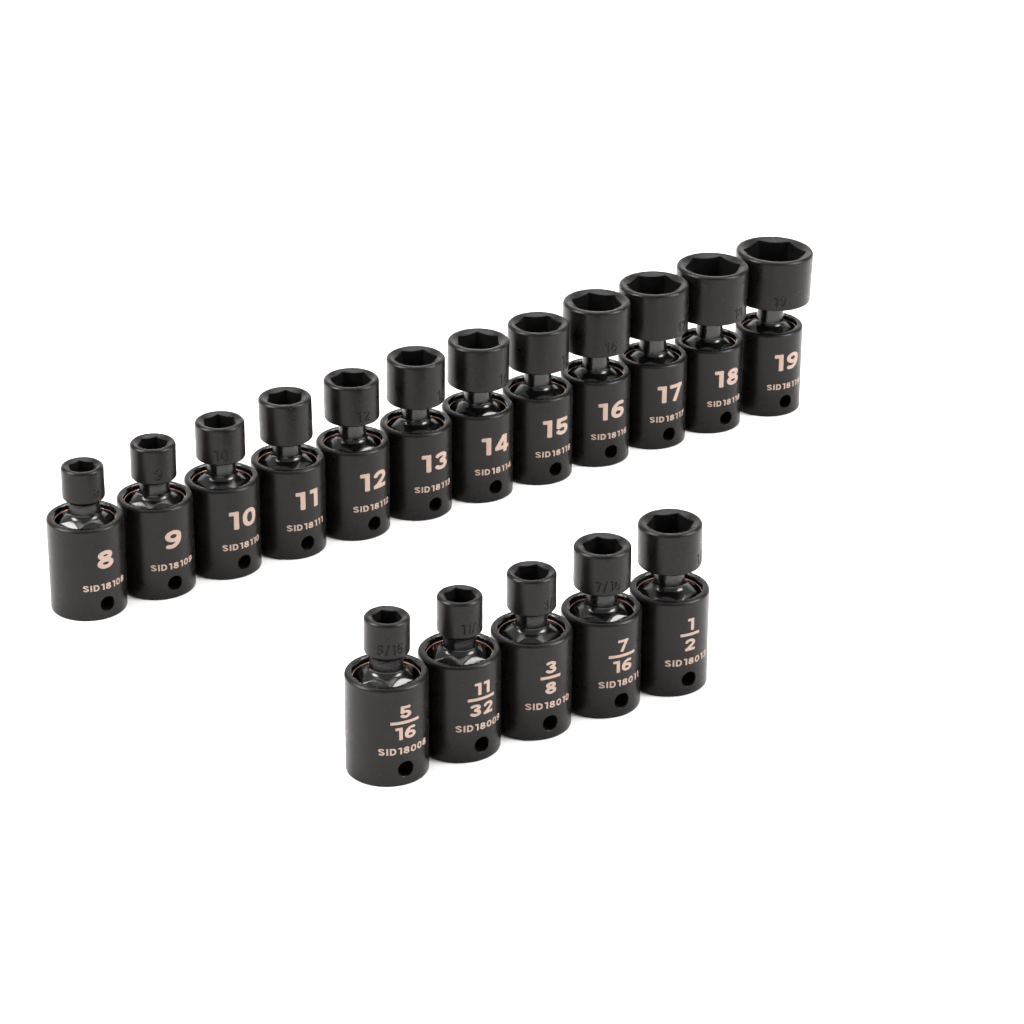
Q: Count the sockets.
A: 17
